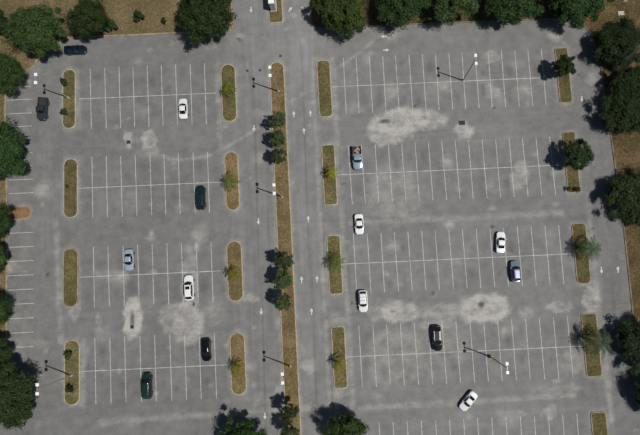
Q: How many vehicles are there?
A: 15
